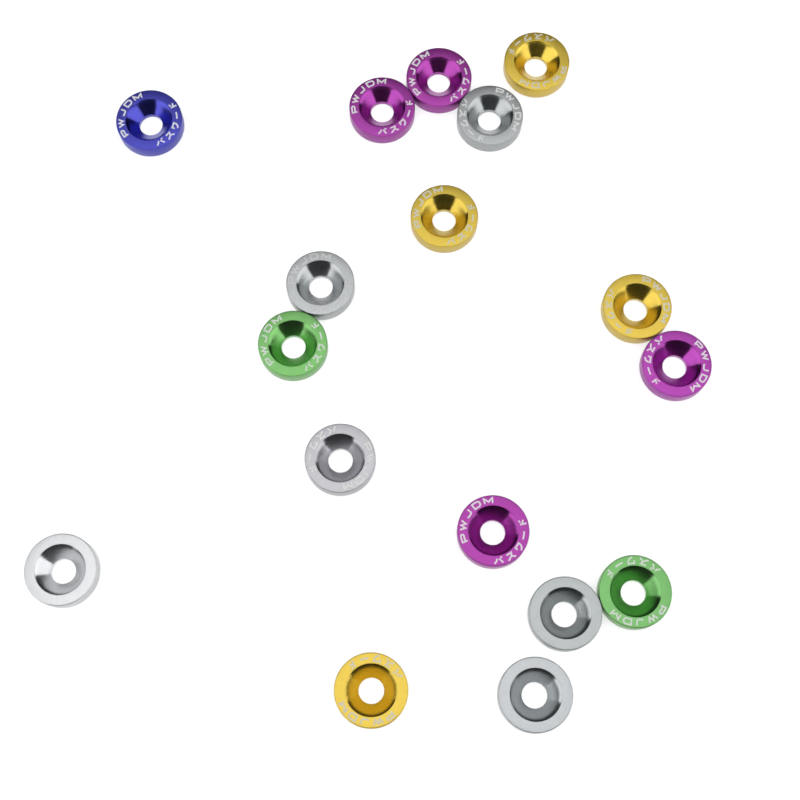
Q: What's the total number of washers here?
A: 17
